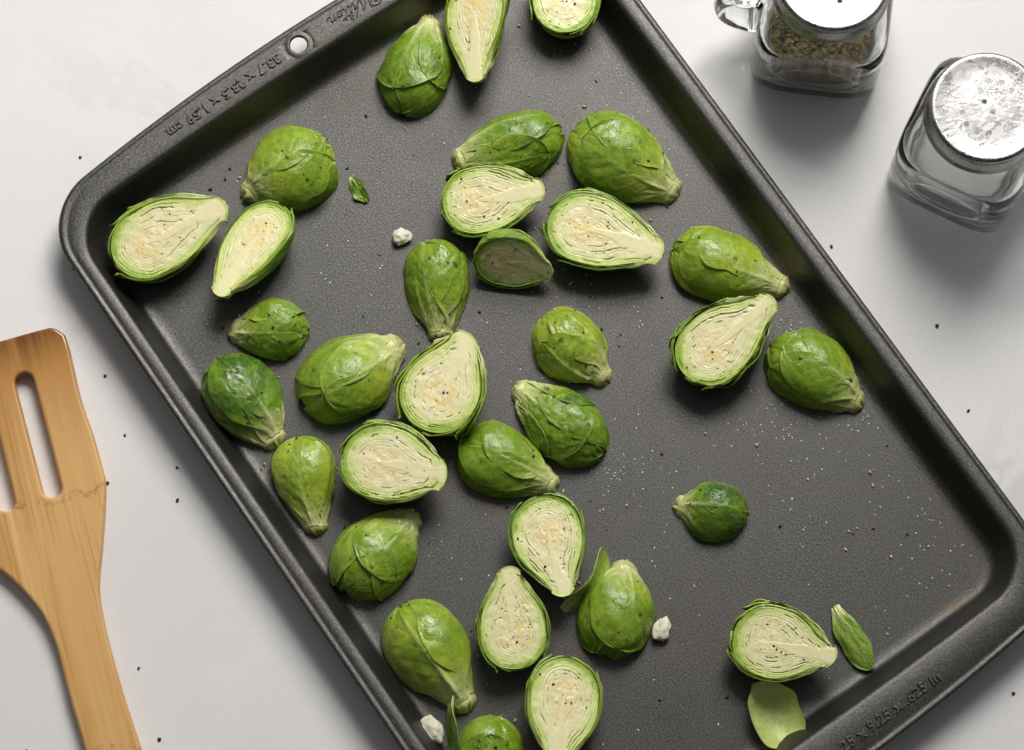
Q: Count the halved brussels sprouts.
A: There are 33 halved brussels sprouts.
